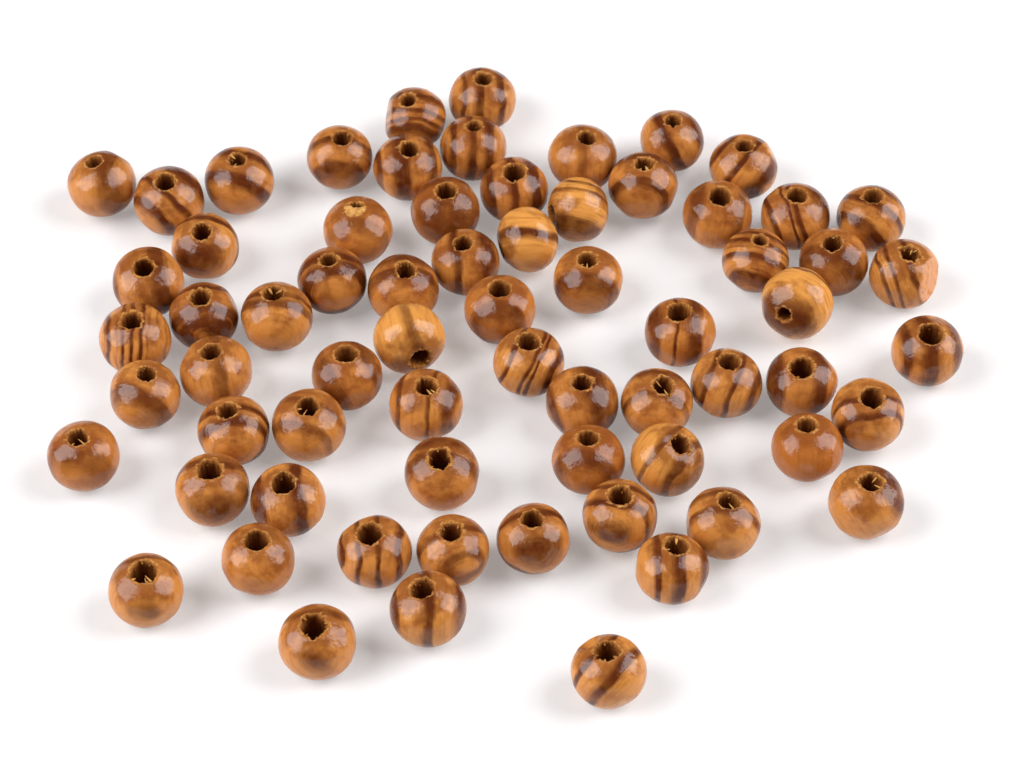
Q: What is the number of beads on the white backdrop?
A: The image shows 68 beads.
